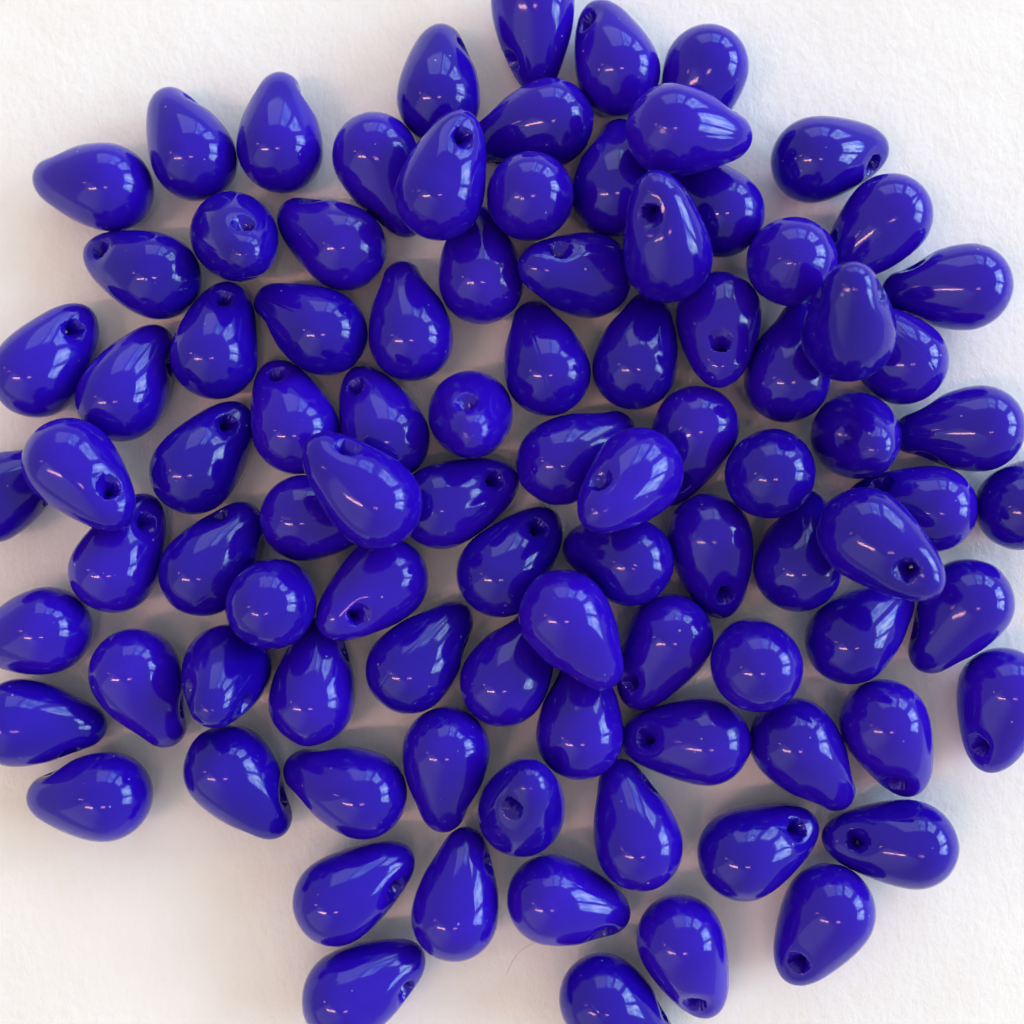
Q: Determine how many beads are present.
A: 93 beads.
